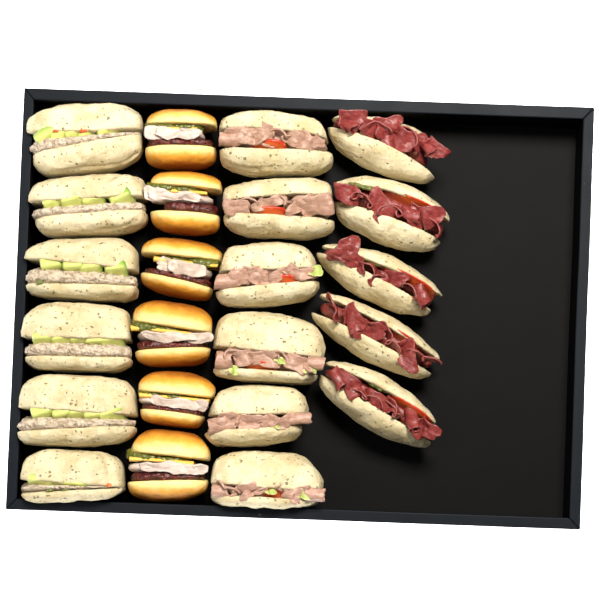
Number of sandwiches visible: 23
